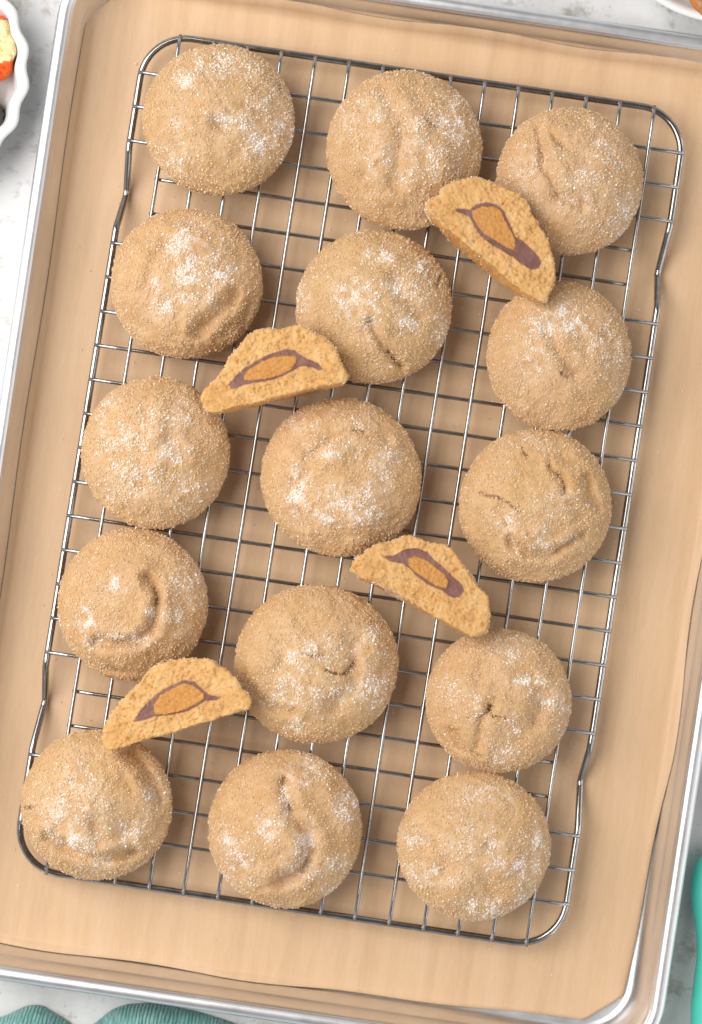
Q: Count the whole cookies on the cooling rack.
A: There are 15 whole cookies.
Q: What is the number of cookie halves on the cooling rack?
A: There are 4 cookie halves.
